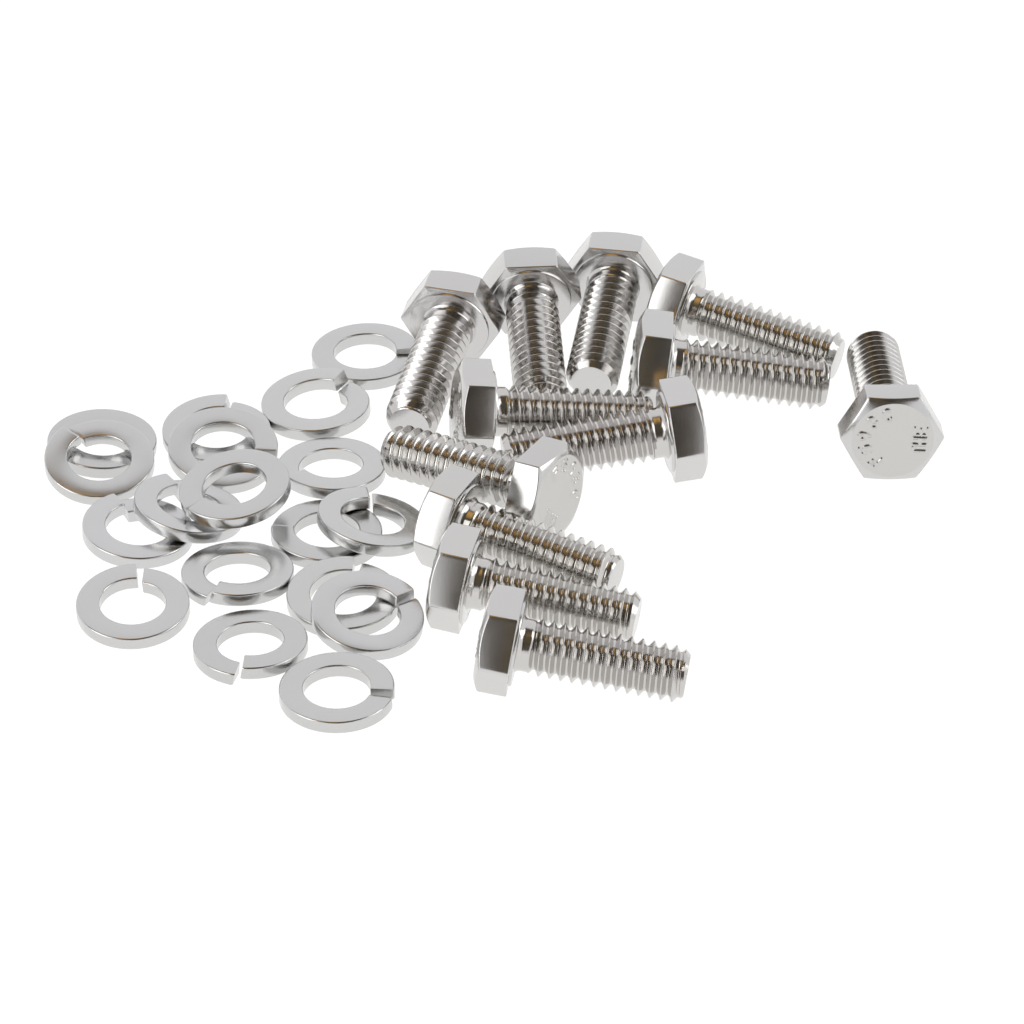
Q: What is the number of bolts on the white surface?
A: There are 12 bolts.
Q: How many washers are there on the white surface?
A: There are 18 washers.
